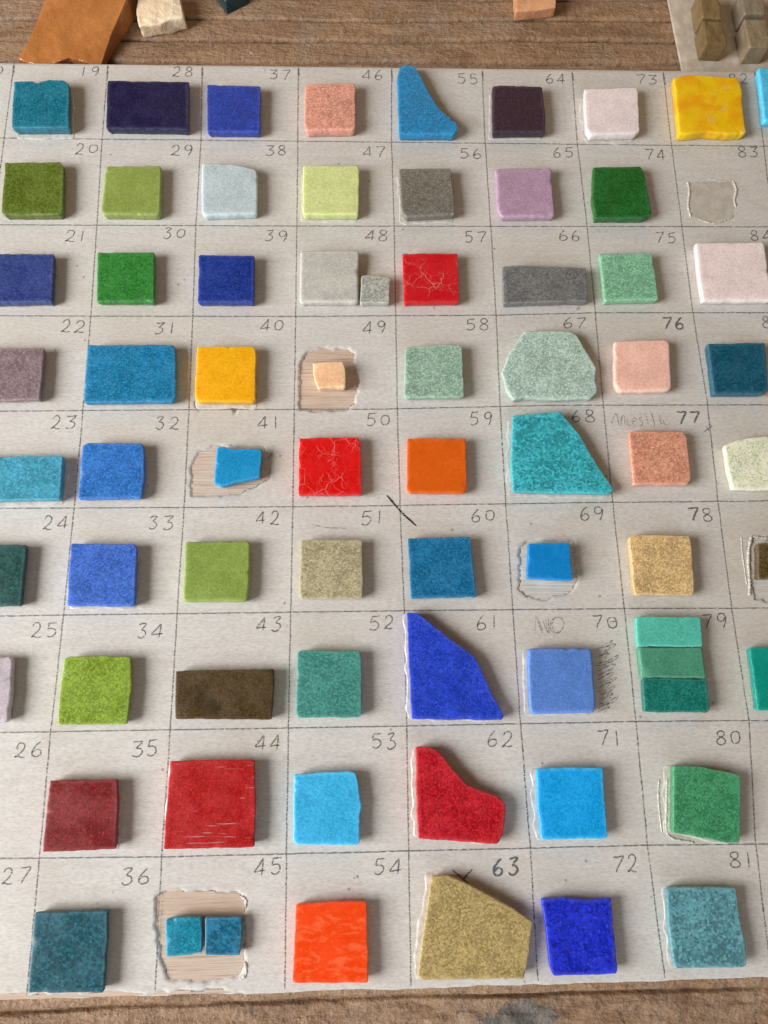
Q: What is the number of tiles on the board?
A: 72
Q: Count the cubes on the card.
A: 4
